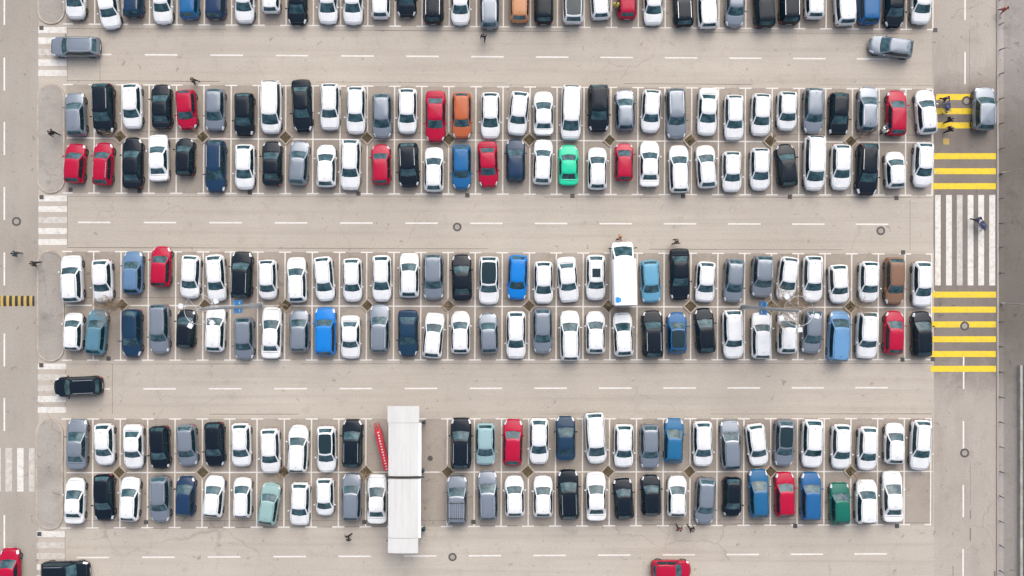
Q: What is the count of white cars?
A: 110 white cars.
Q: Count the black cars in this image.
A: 38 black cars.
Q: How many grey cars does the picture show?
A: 33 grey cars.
